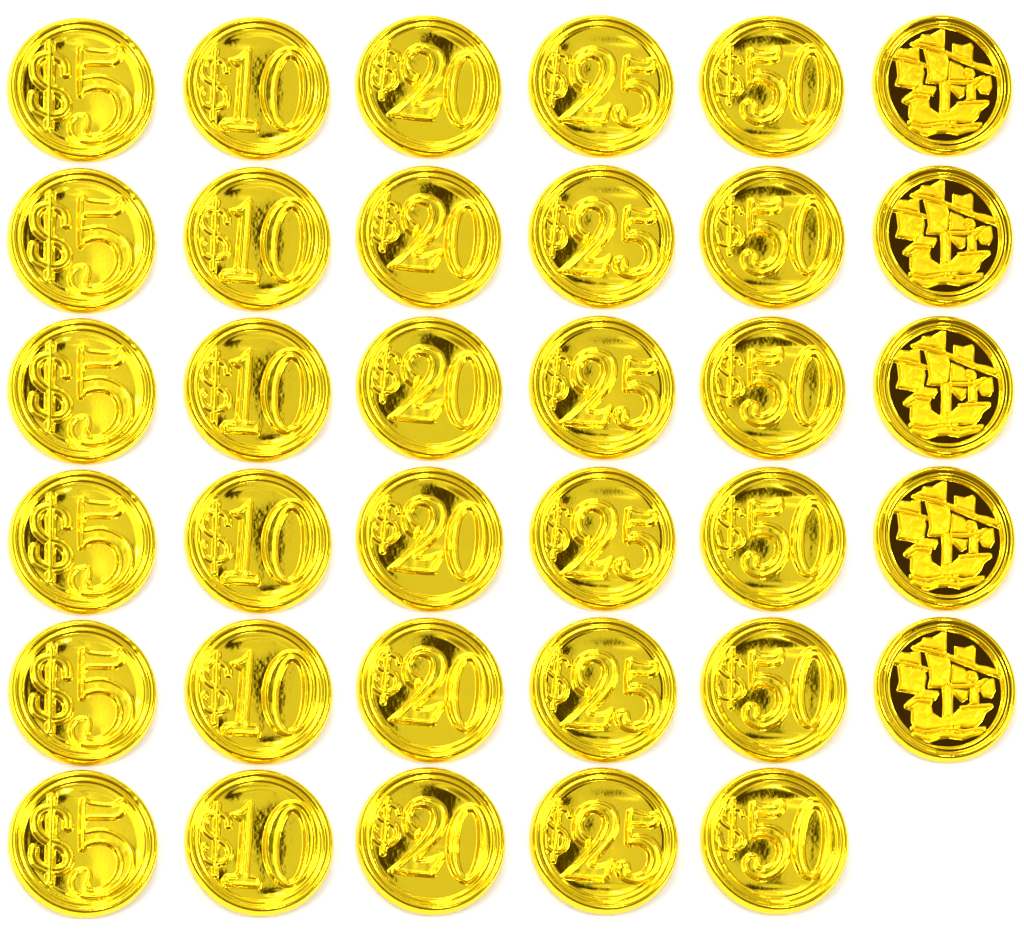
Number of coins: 35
